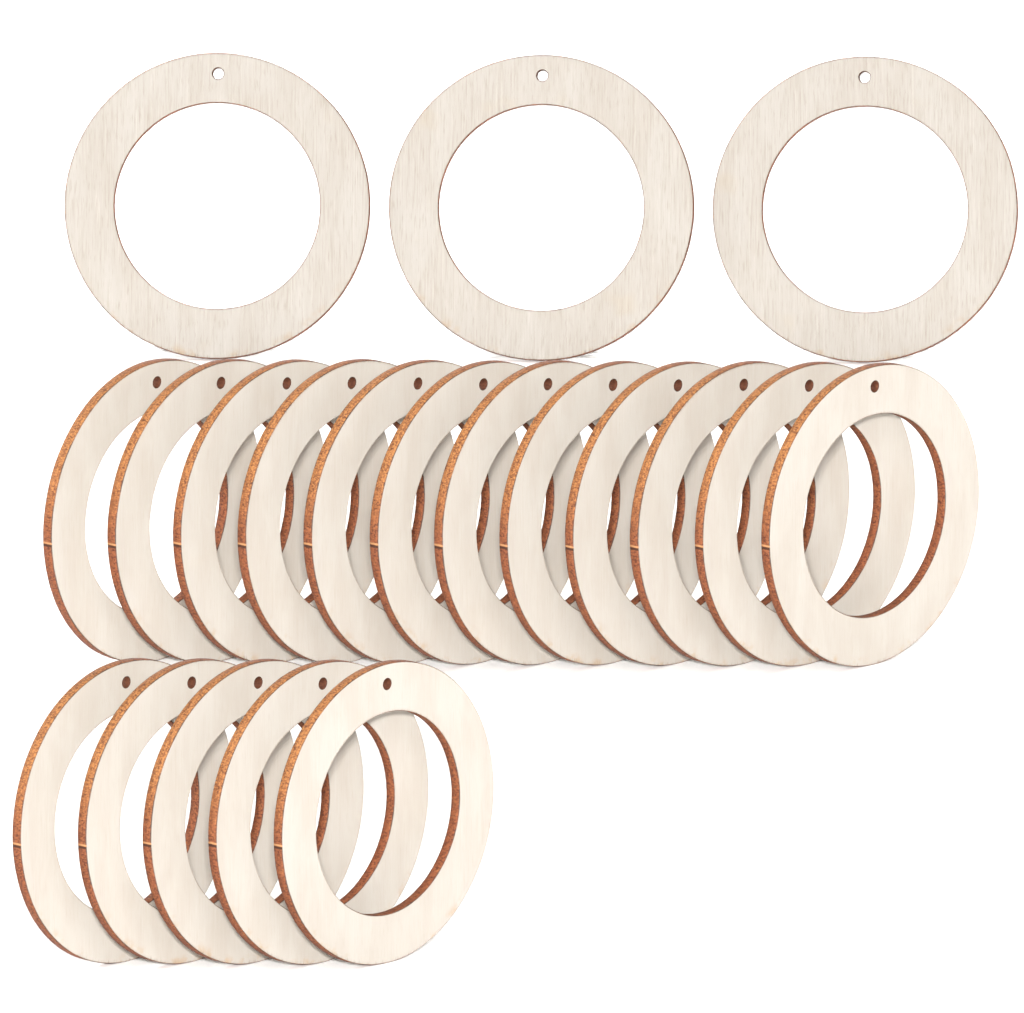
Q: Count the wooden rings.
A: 20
